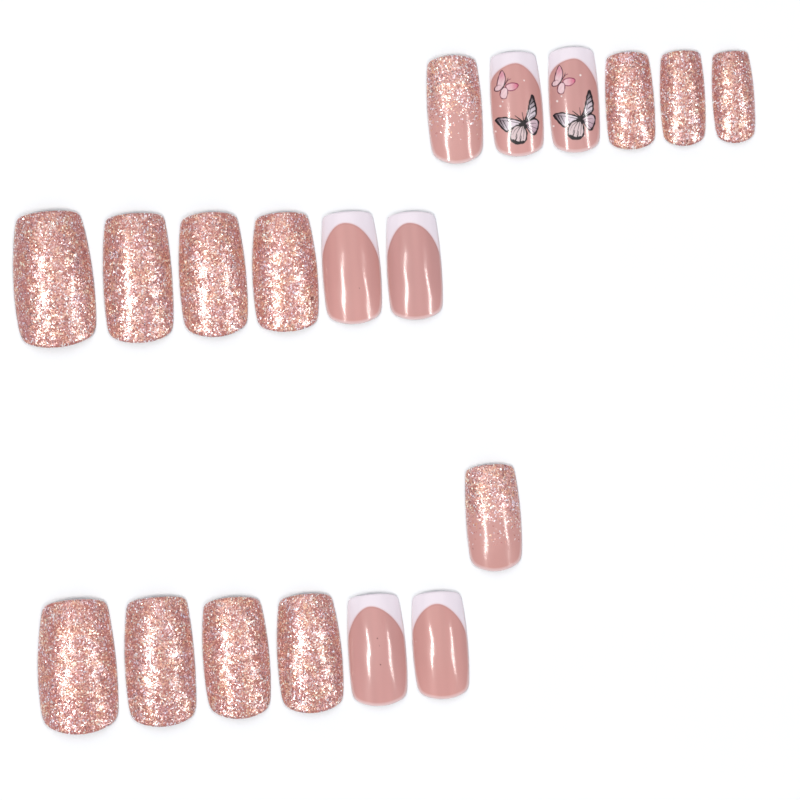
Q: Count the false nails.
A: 19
